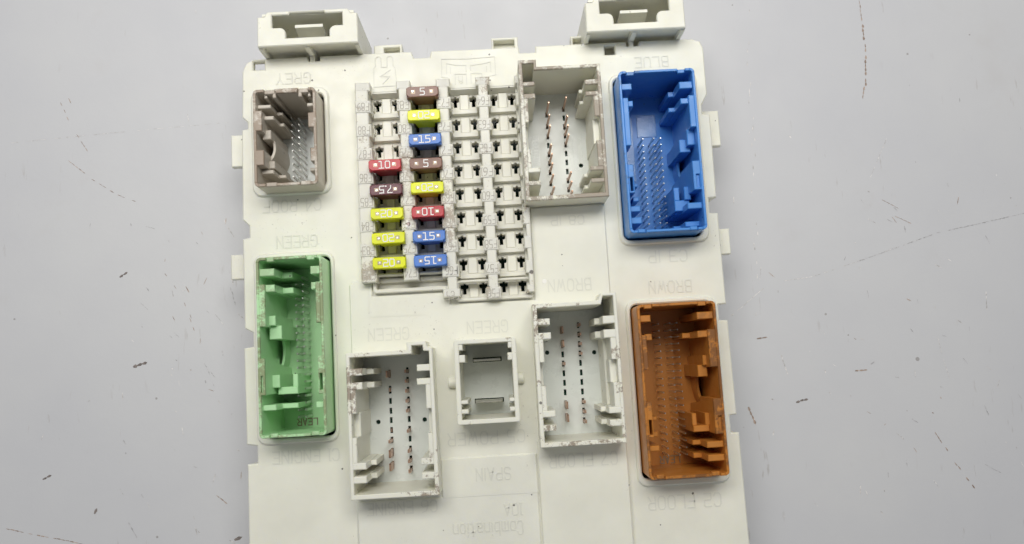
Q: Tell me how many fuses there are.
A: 13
